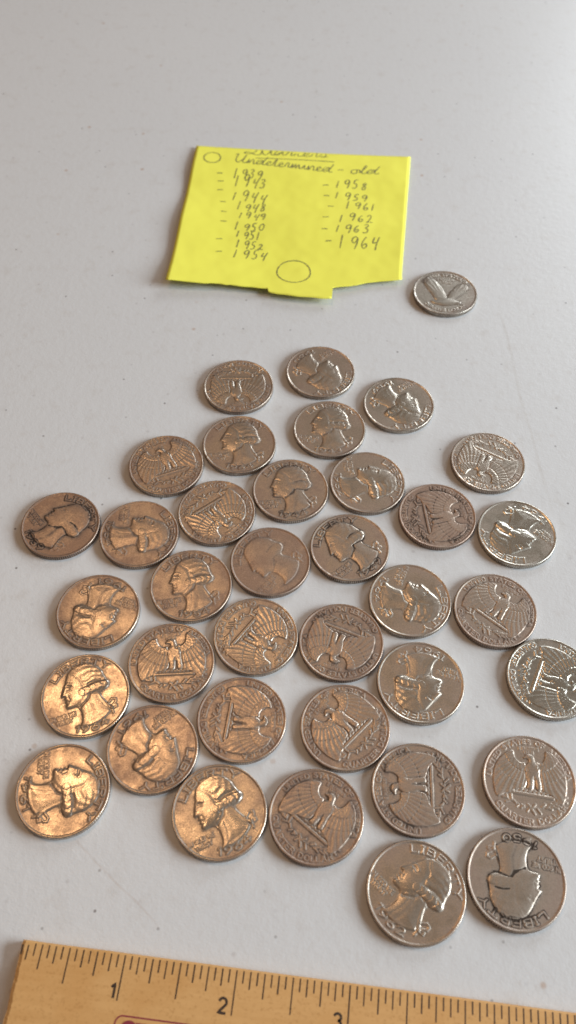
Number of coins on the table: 37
